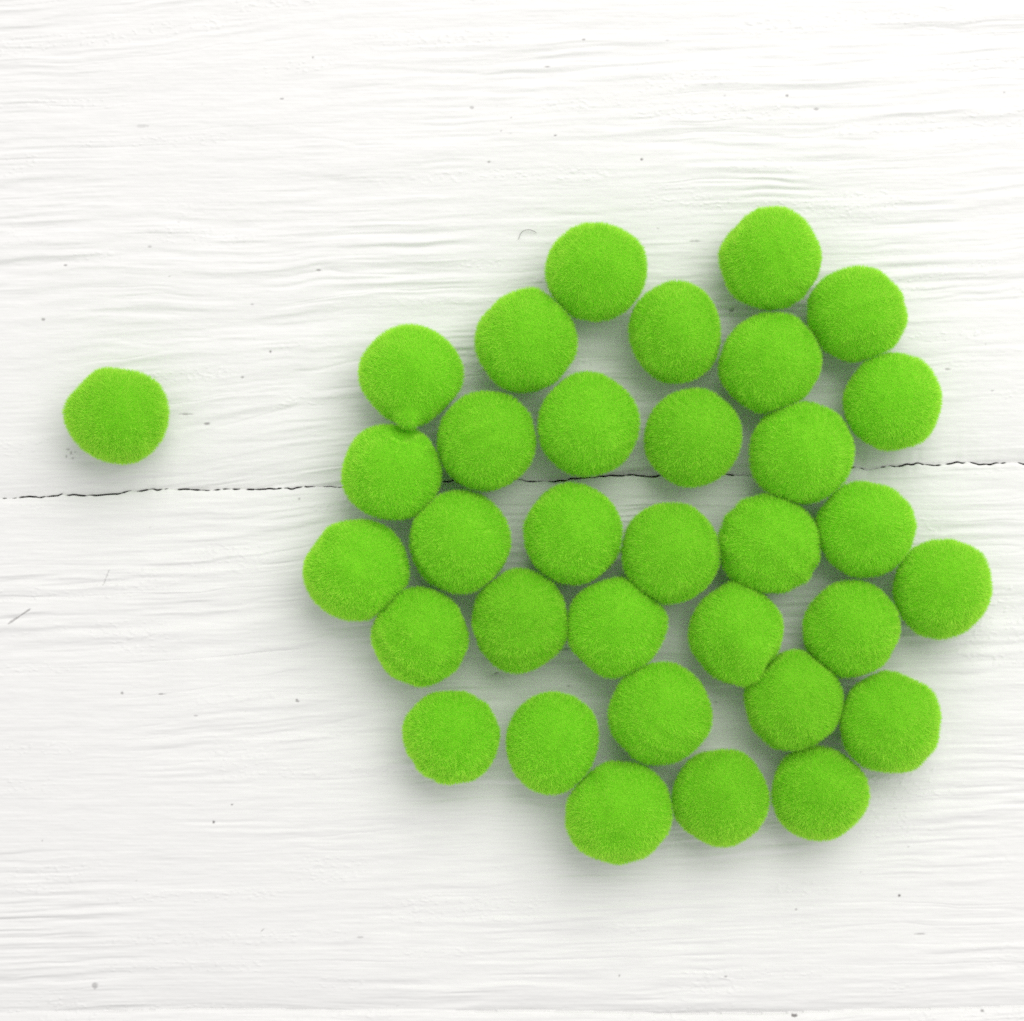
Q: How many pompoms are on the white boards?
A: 34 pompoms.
